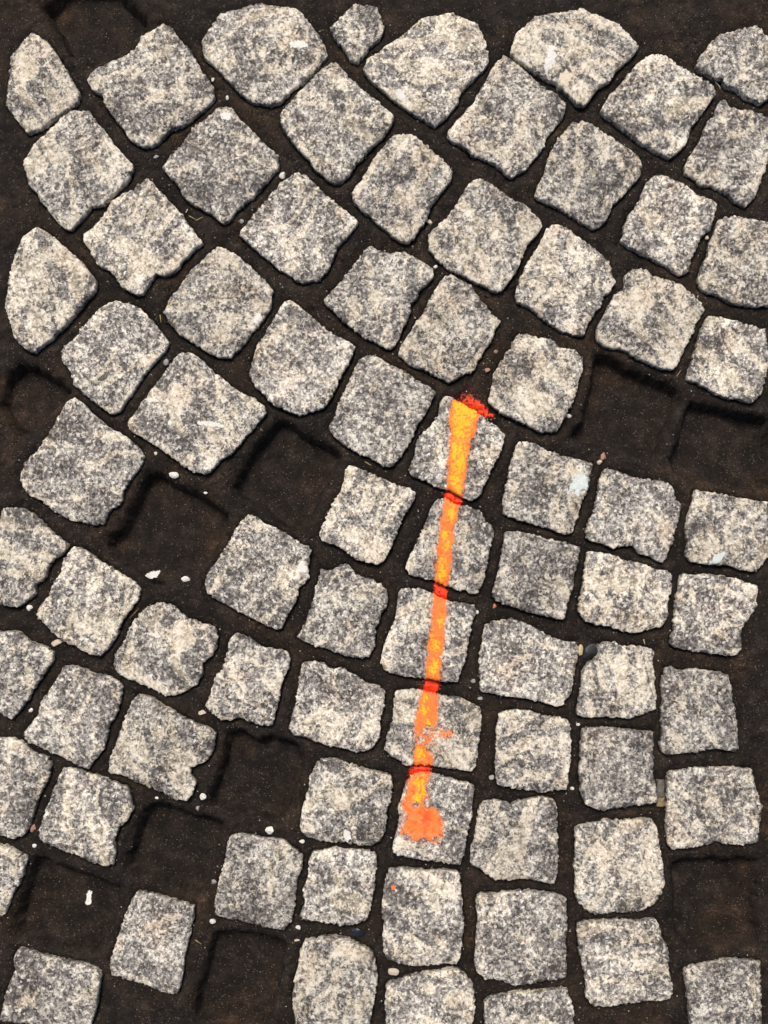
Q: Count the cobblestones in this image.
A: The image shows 78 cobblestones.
